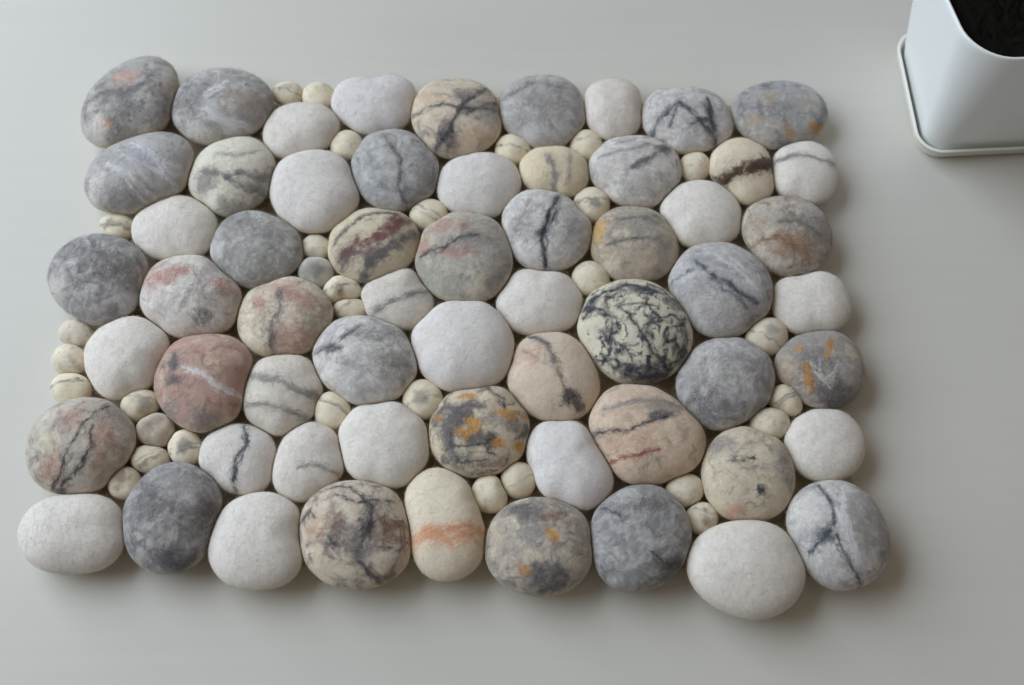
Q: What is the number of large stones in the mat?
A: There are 60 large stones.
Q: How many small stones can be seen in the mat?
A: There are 31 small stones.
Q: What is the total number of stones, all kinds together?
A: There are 91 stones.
